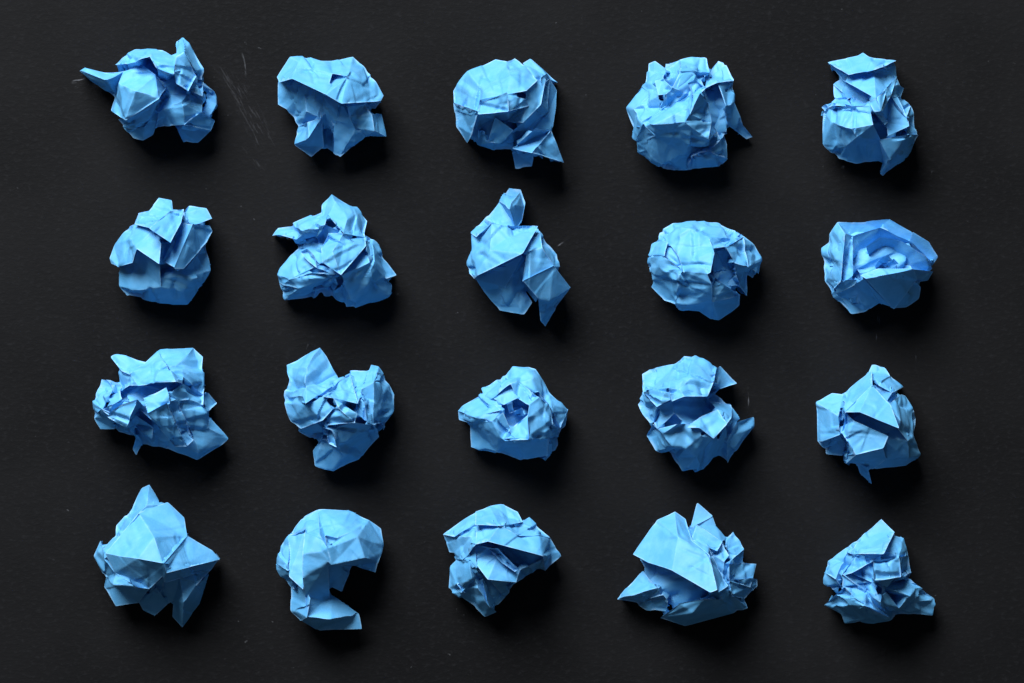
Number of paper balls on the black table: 20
